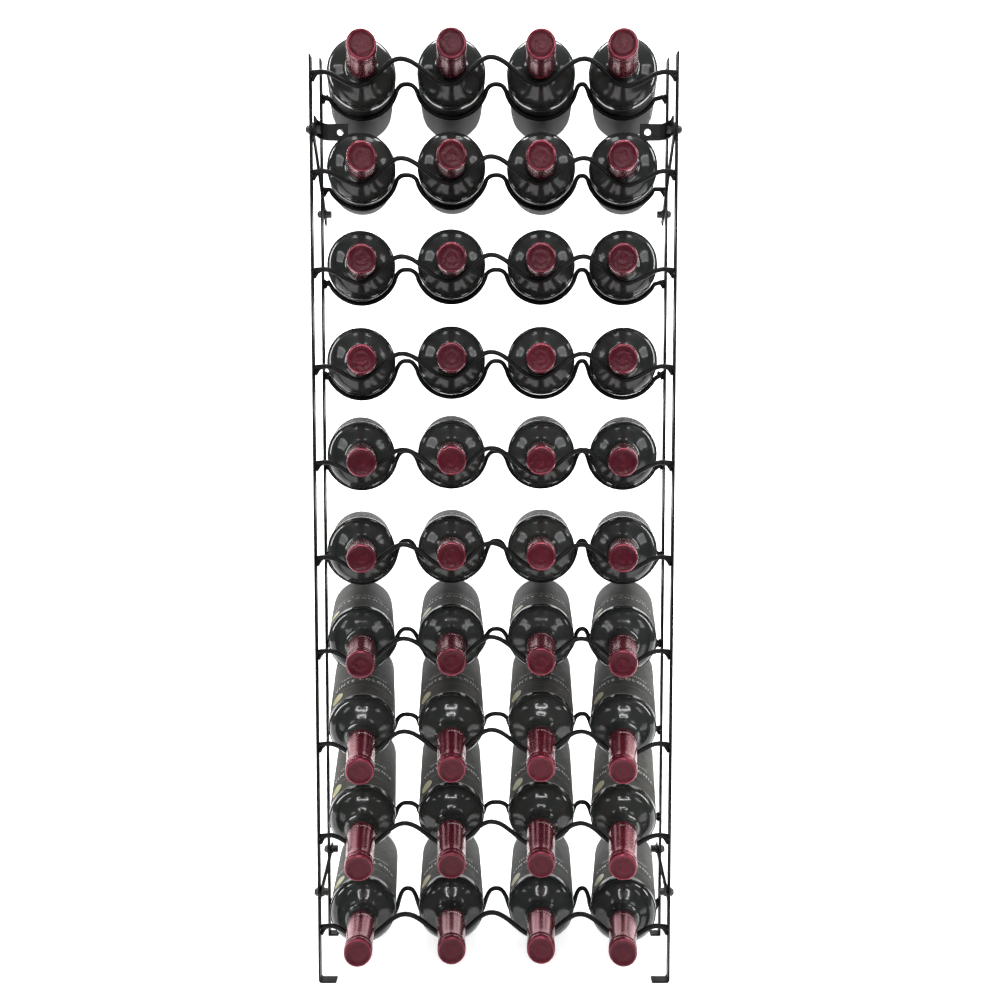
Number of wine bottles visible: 40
